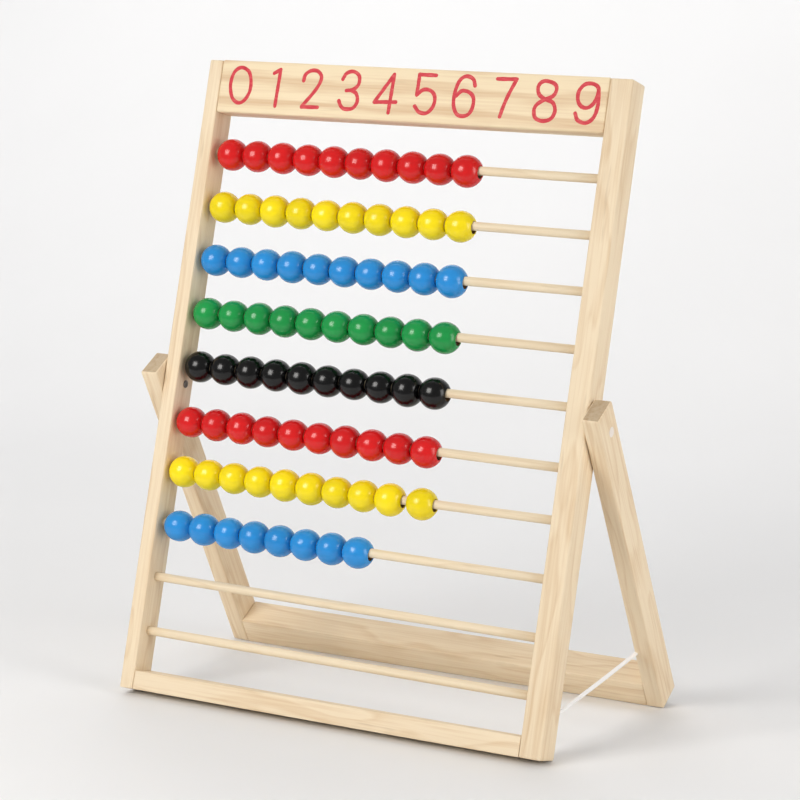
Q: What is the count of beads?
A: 78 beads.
